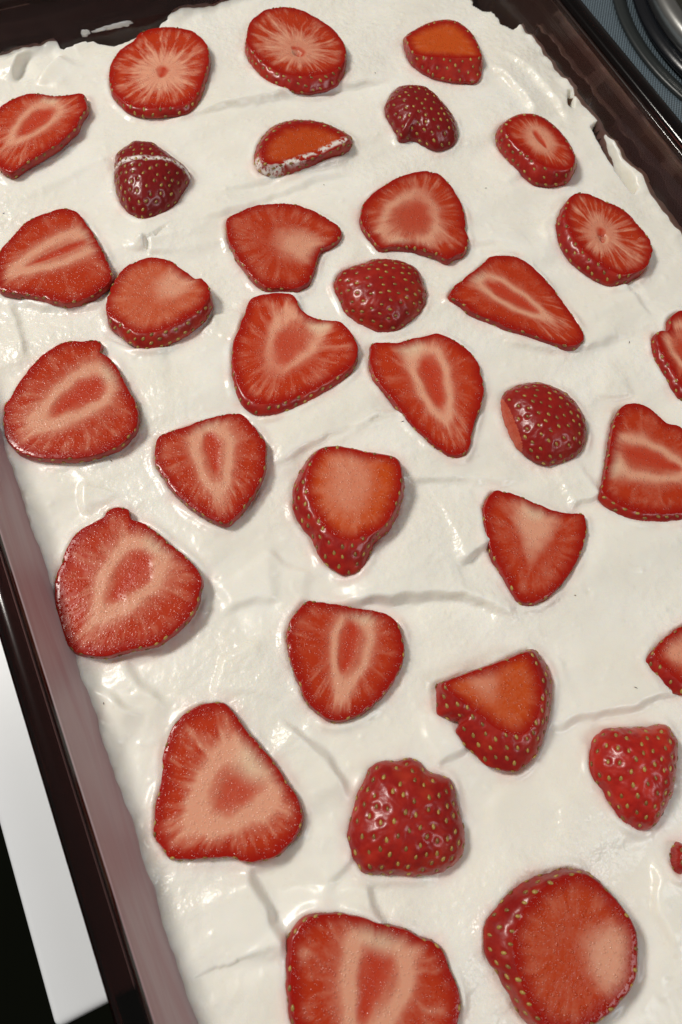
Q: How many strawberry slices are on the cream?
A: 34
